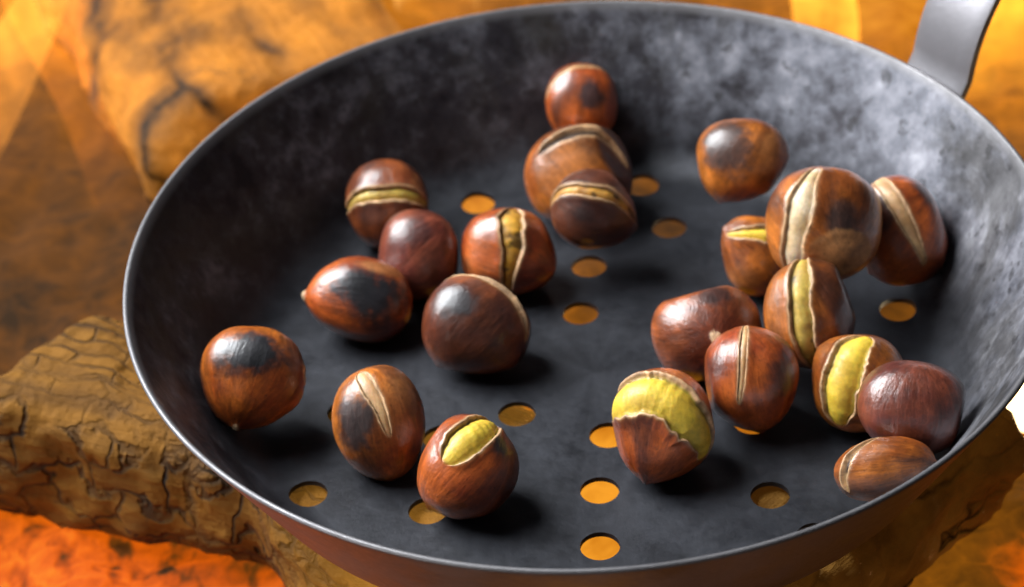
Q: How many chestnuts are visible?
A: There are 22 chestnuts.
